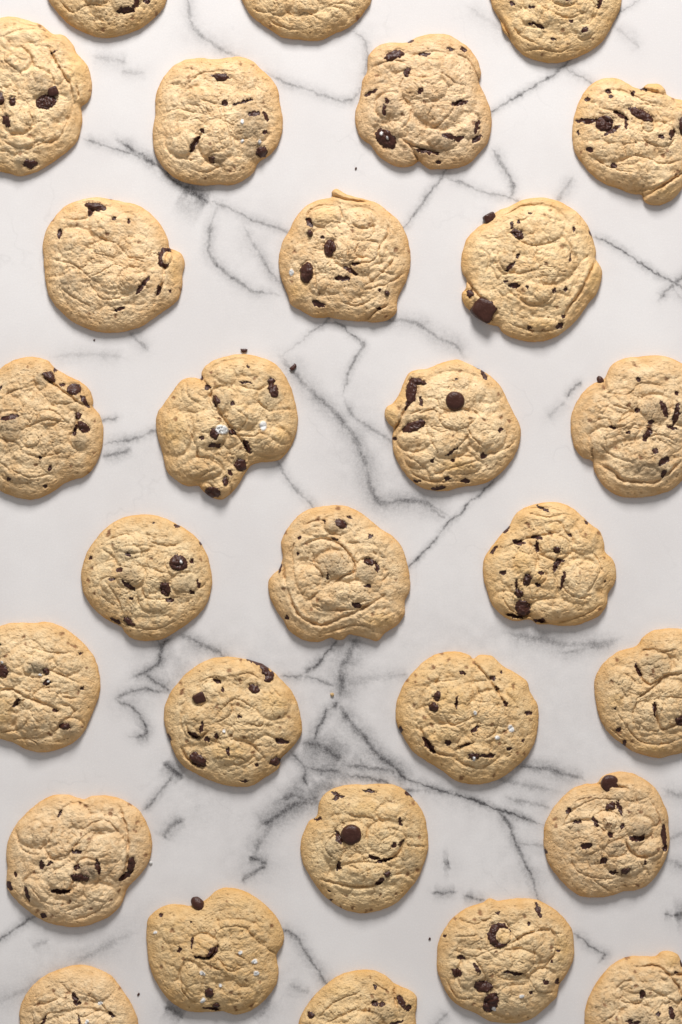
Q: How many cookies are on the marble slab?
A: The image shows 29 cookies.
